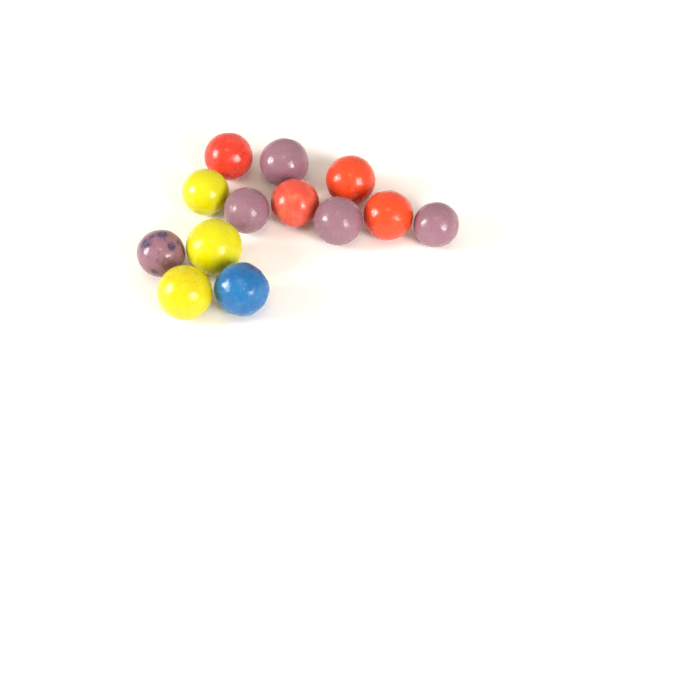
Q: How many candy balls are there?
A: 13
